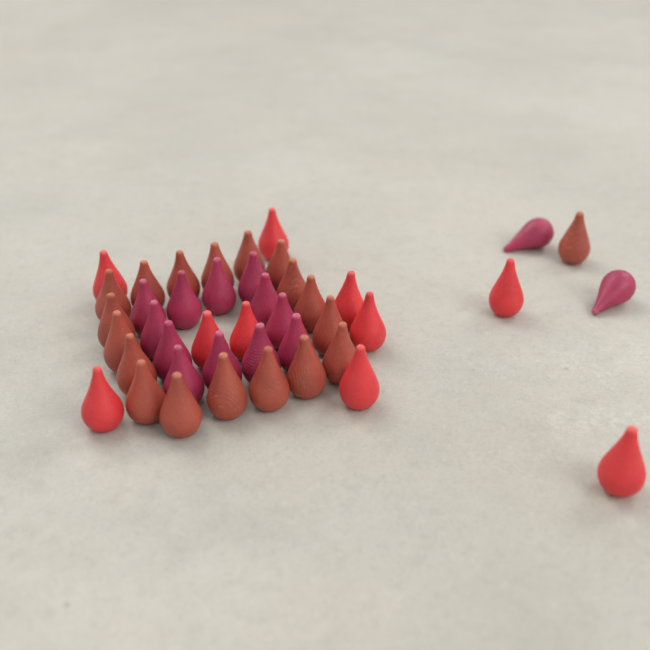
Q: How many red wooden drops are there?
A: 10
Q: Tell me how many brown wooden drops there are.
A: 19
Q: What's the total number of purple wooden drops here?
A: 14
